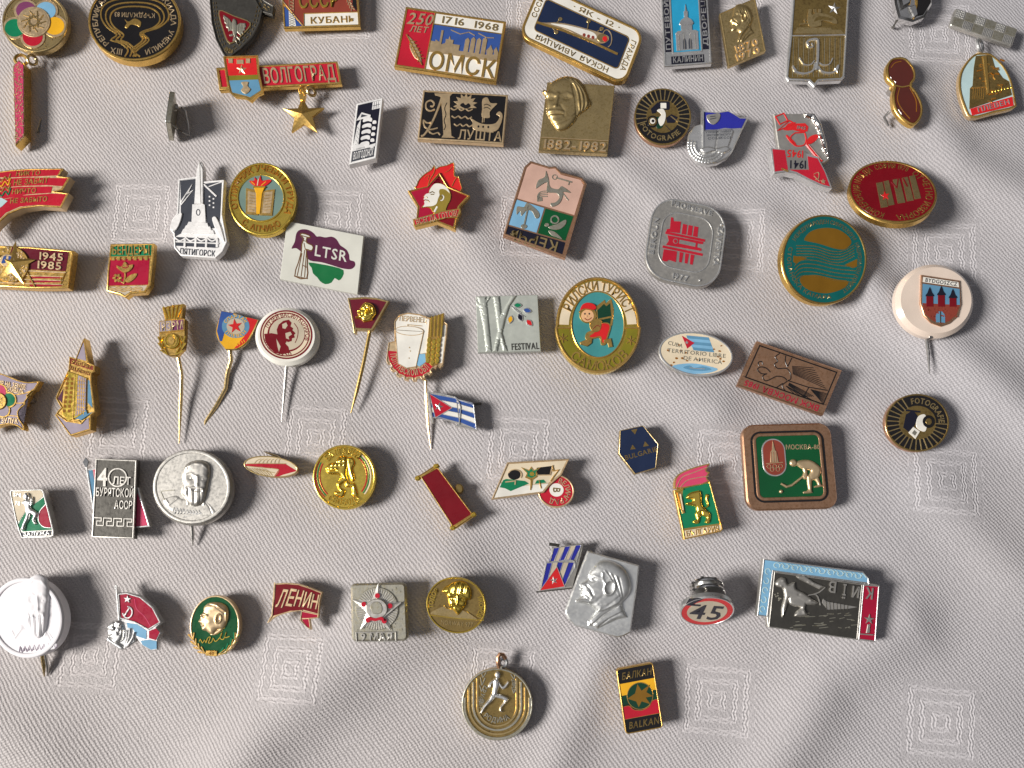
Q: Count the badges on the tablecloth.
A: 67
